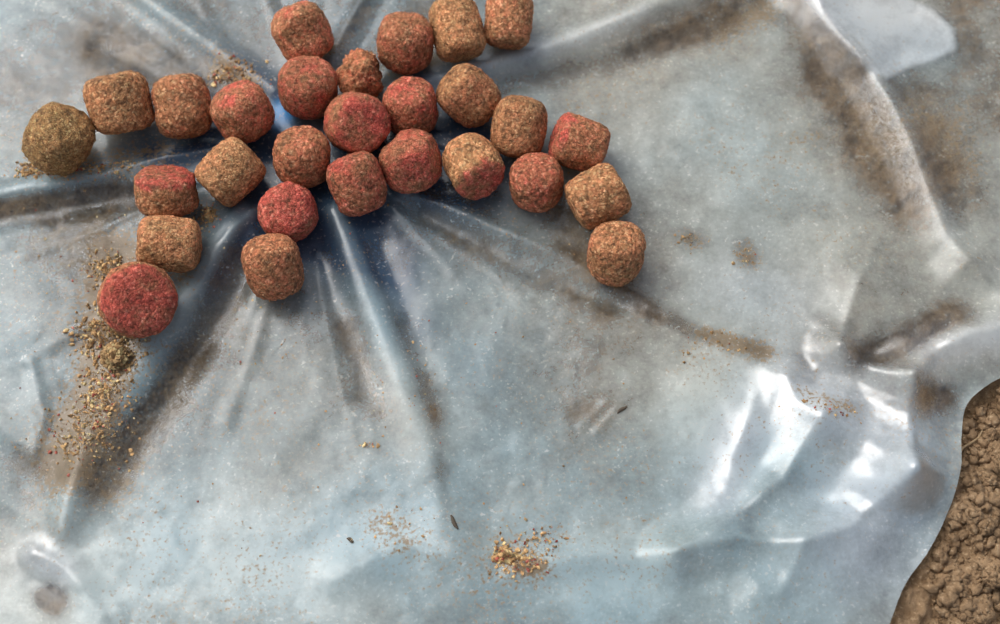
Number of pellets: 28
